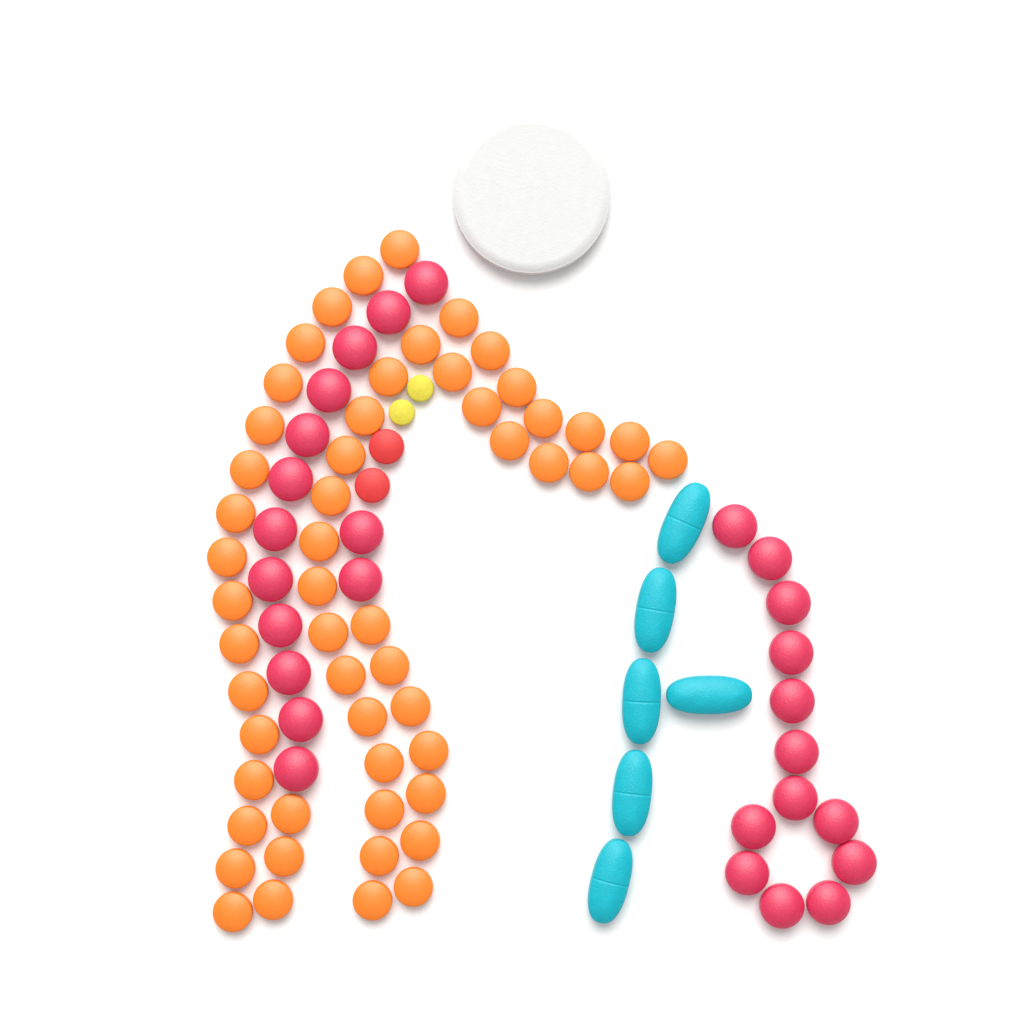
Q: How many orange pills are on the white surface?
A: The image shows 54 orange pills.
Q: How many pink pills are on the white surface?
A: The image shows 27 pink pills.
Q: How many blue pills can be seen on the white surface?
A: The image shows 6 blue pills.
